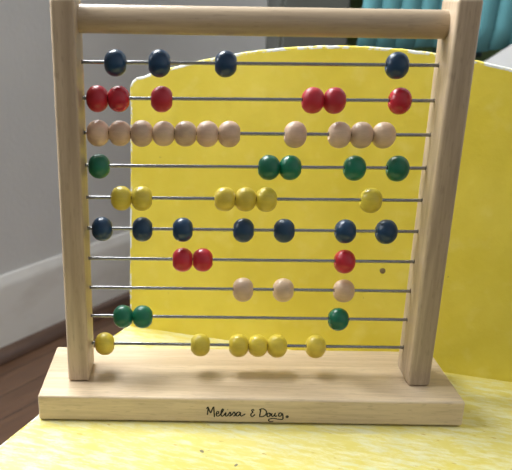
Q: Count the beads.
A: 54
